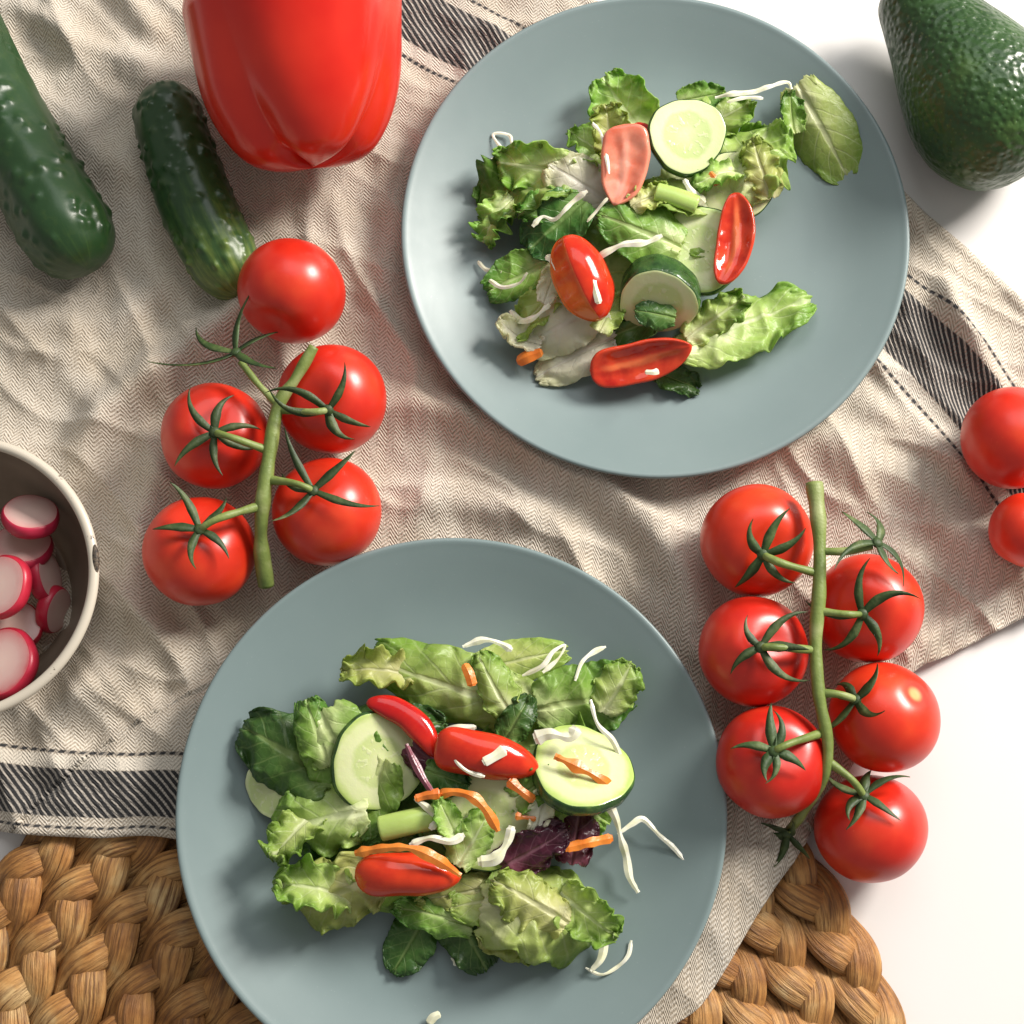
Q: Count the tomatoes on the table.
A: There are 13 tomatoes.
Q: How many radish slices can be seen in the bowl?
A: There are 7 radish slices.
